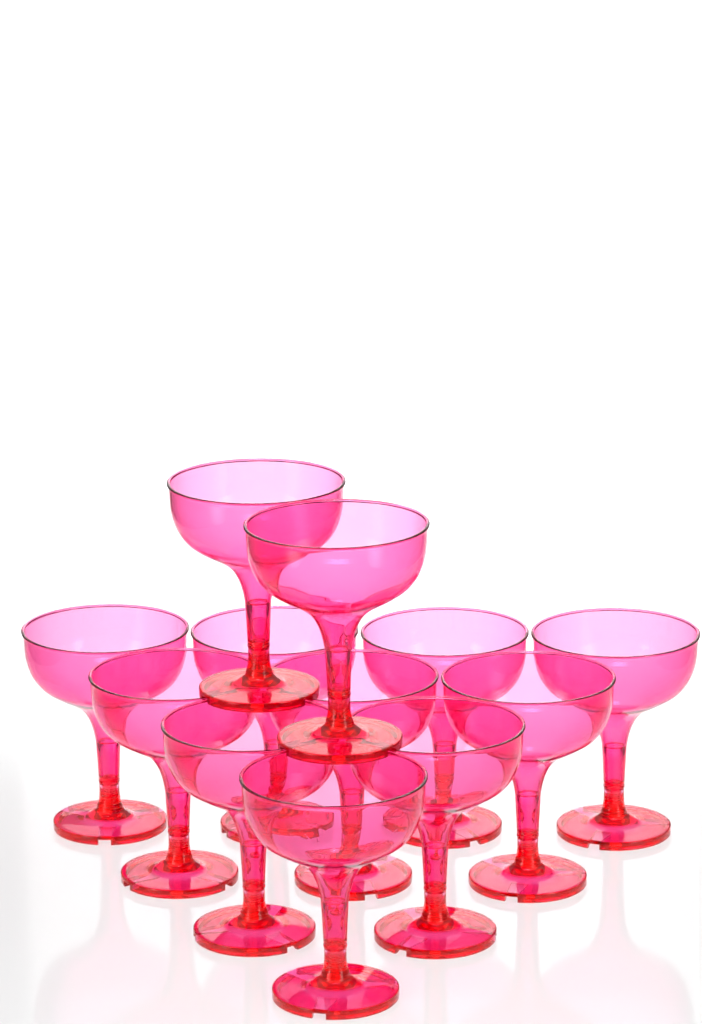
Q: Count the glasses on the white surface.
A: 12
